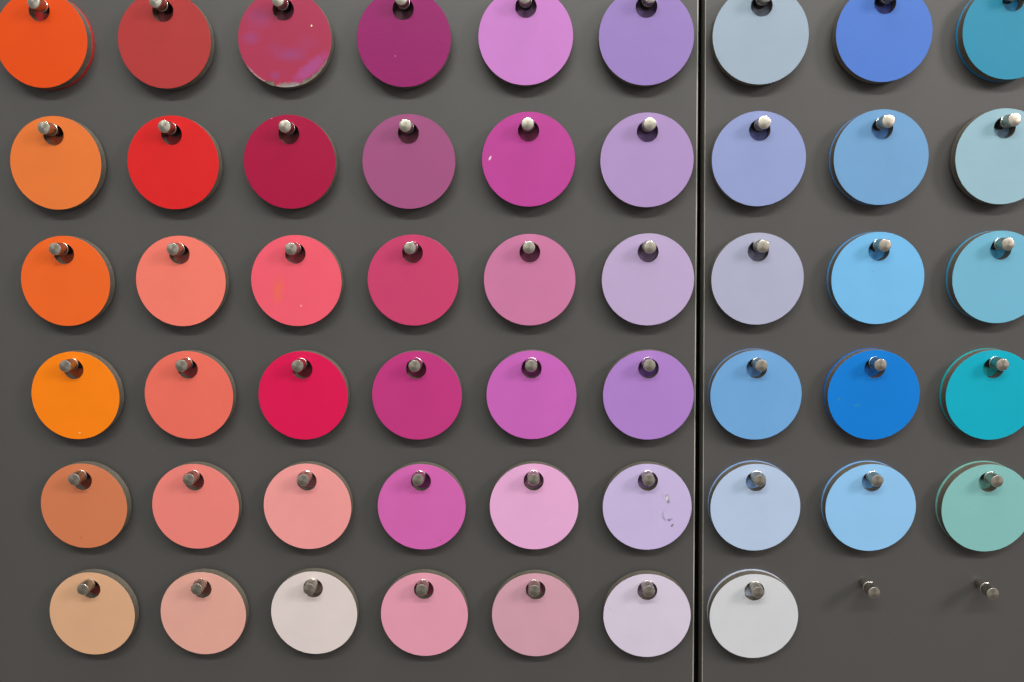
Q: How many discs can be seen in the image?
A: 52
